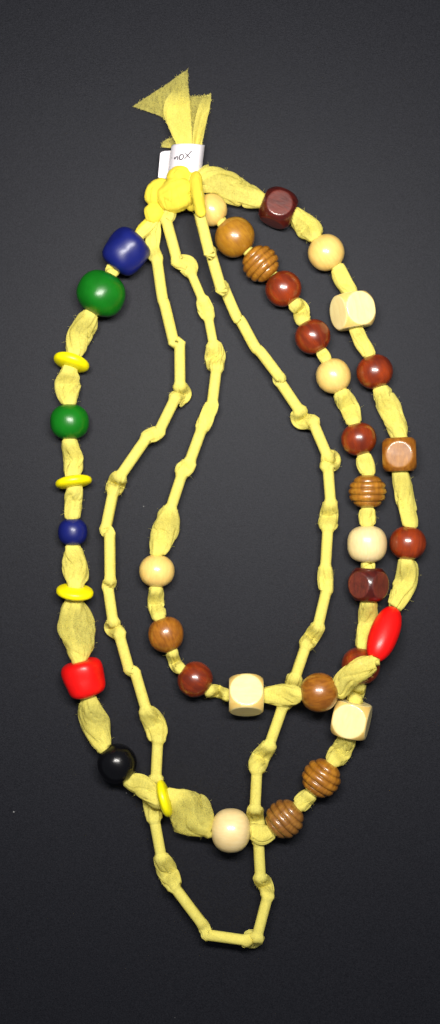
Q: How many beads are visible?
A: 37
